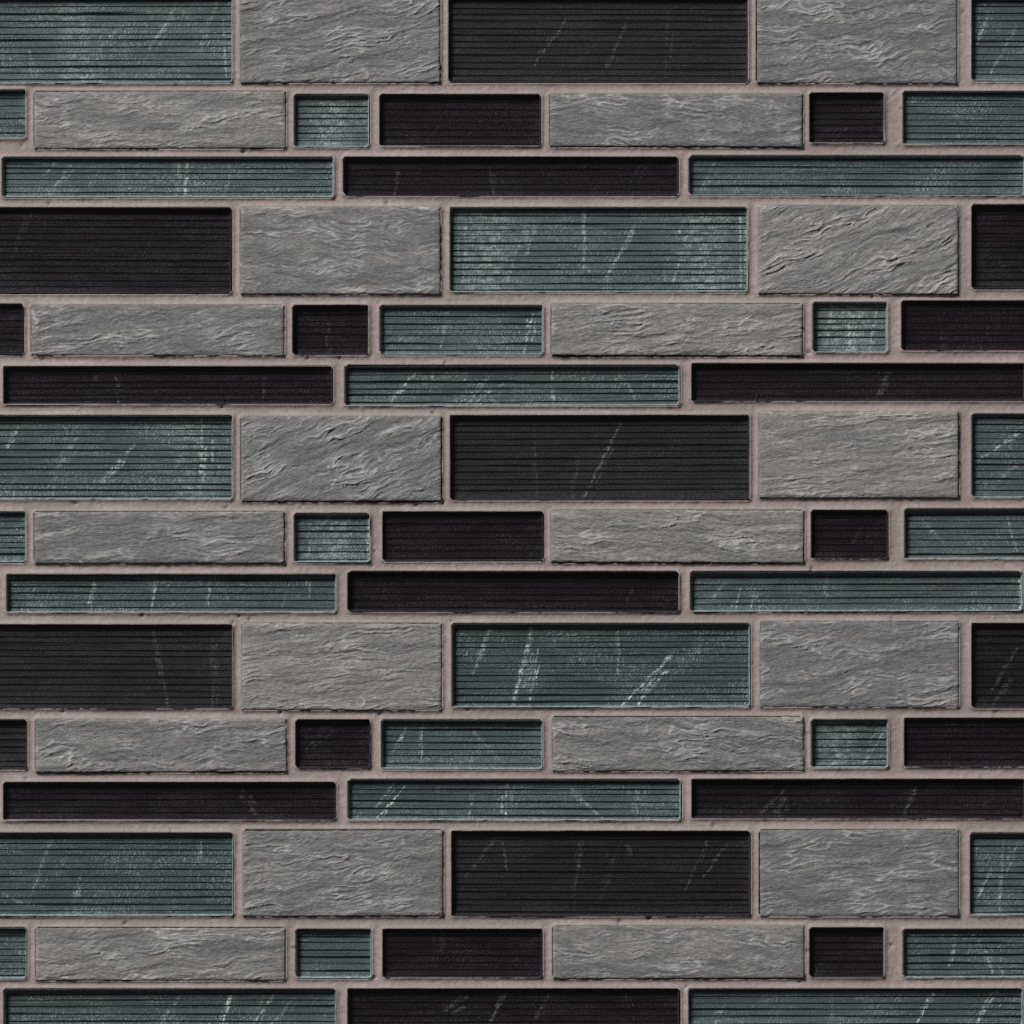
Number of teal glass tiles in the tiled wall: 29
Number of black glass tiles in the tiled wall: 26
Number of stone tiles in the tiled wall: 20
